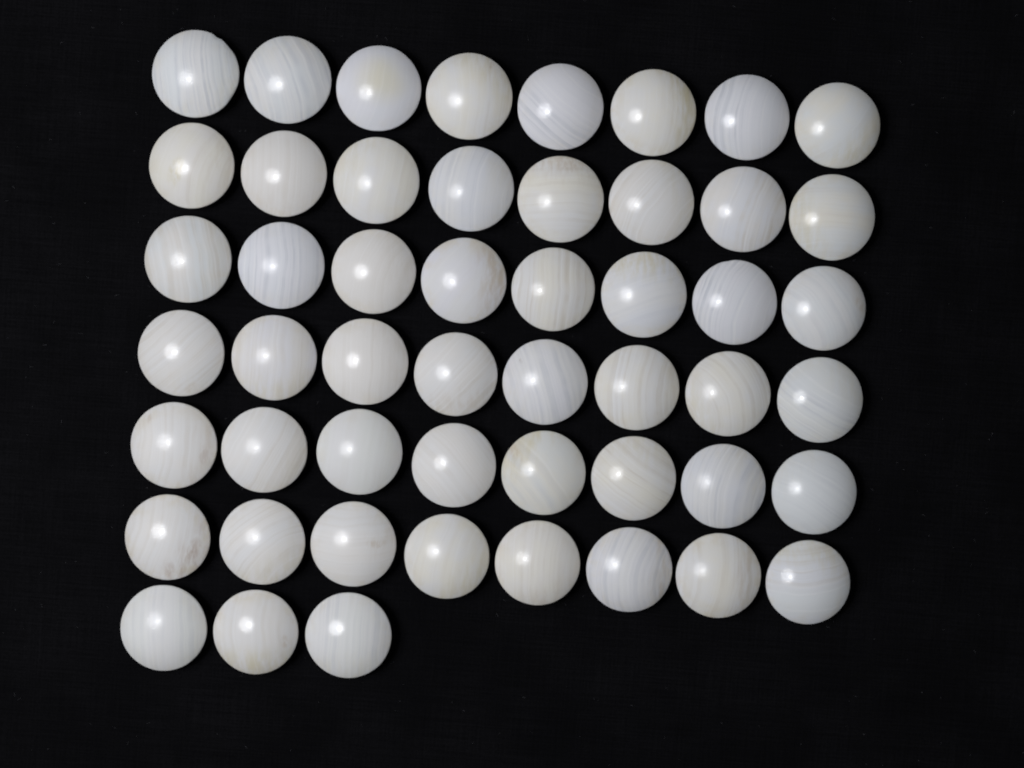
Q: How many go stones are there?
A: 51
